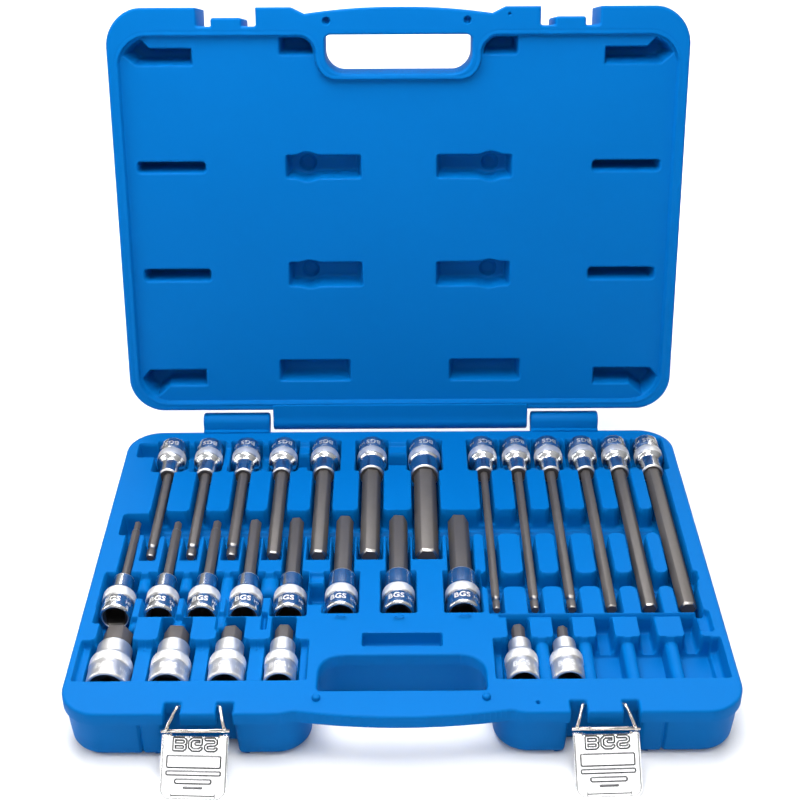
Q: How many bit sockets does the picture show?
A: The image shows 27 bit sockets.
